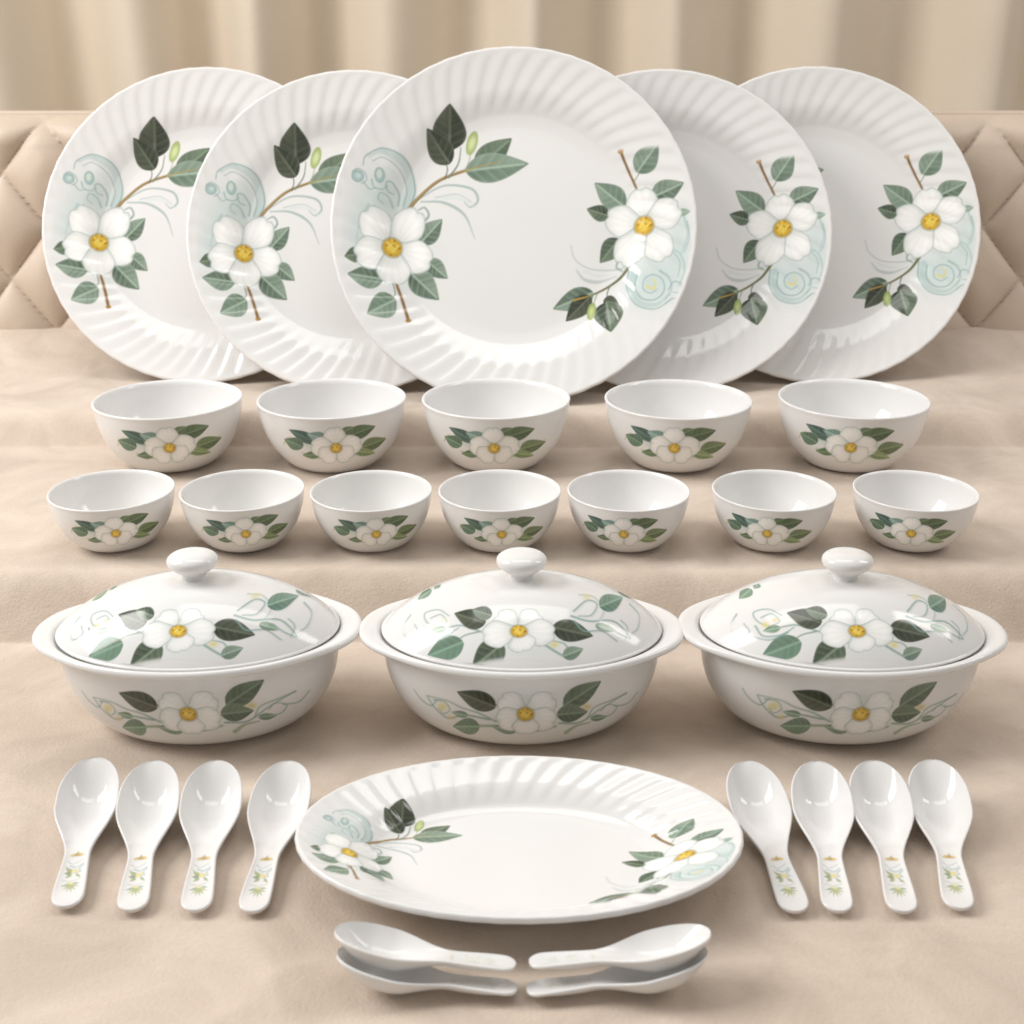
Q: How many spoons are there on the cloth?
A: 12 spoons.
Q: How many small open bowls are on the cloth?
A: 7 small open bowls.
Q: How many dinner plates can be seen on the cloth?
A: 5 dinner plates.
